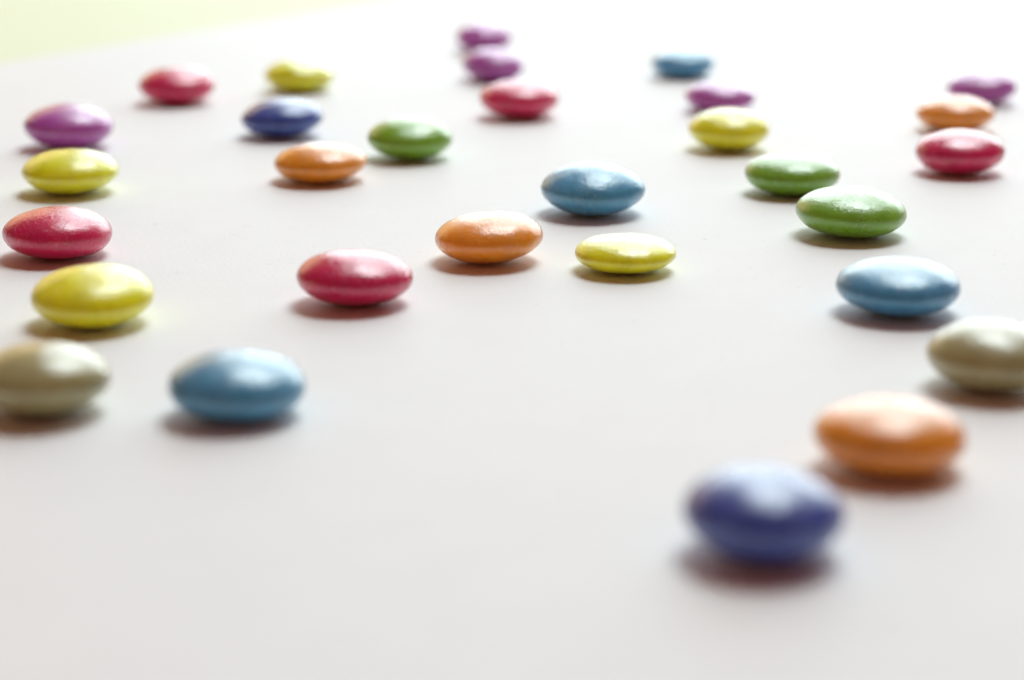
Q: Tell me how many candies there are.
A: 30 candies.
